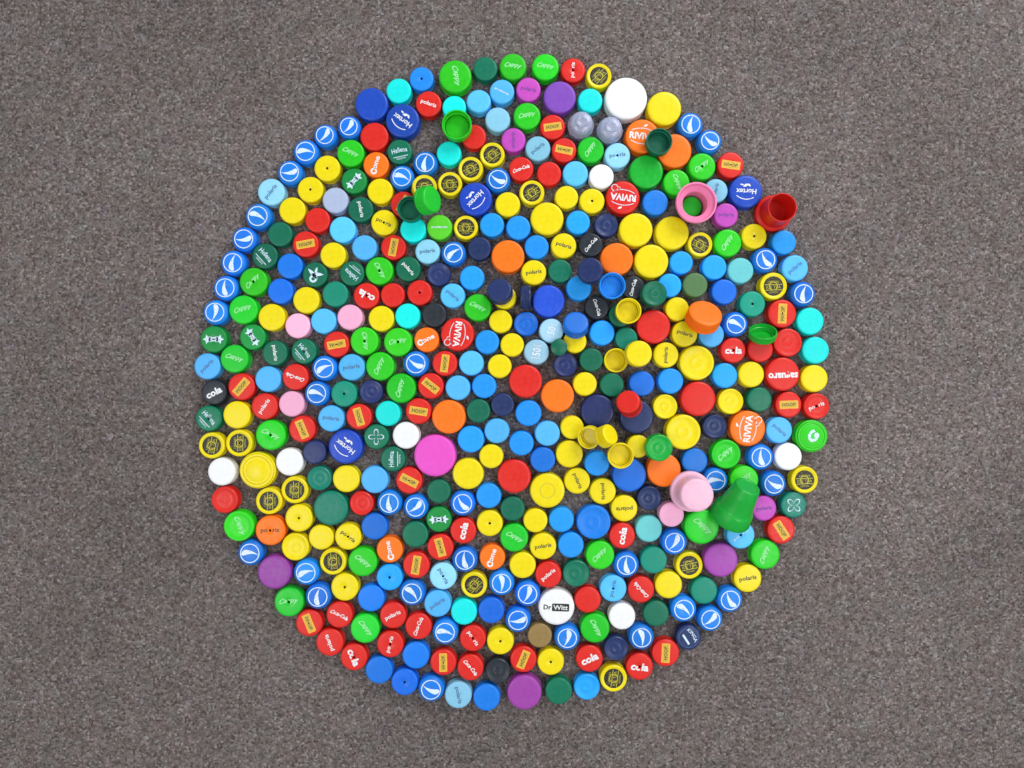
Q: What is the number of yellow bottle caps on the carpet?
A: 84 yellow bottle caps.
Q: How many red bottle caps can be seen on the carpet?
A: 65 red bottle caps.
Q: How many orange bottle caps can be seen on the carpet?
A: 14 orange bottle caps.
